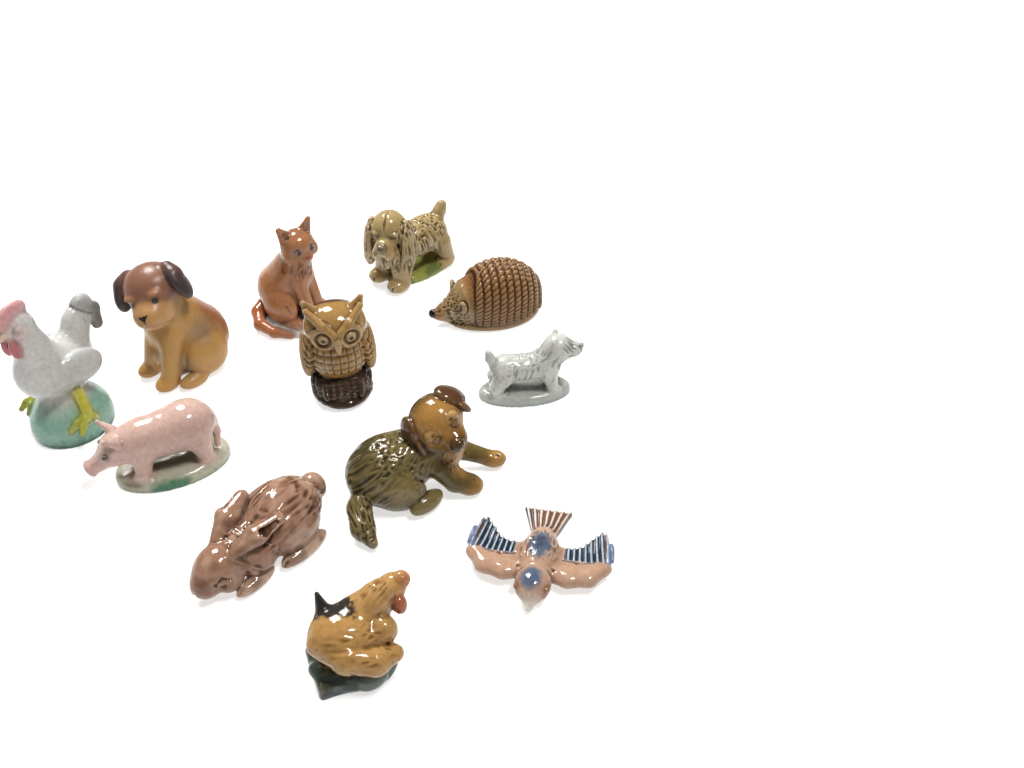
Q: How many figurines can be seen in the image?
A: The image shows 12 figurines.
